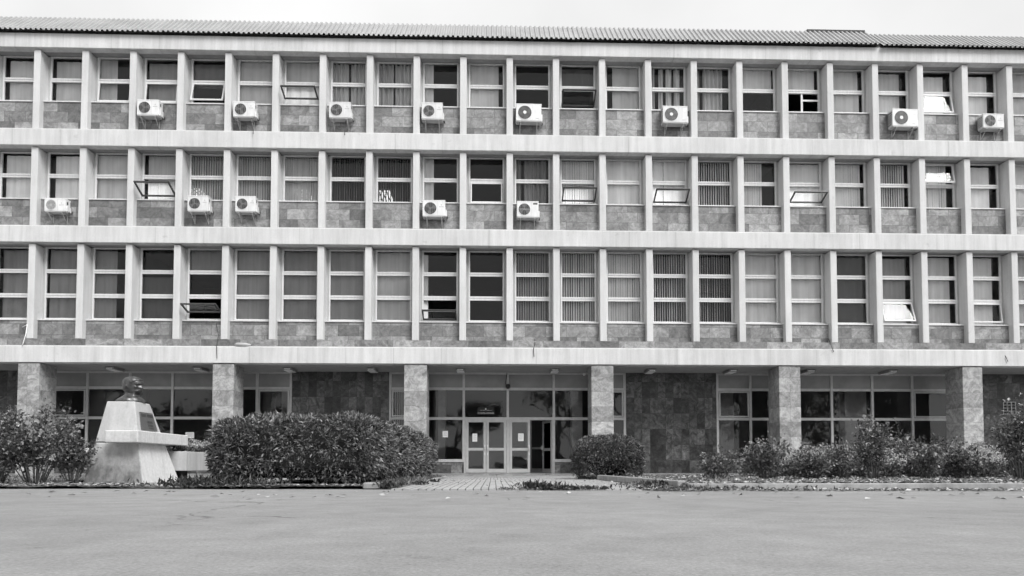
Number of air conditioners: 13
